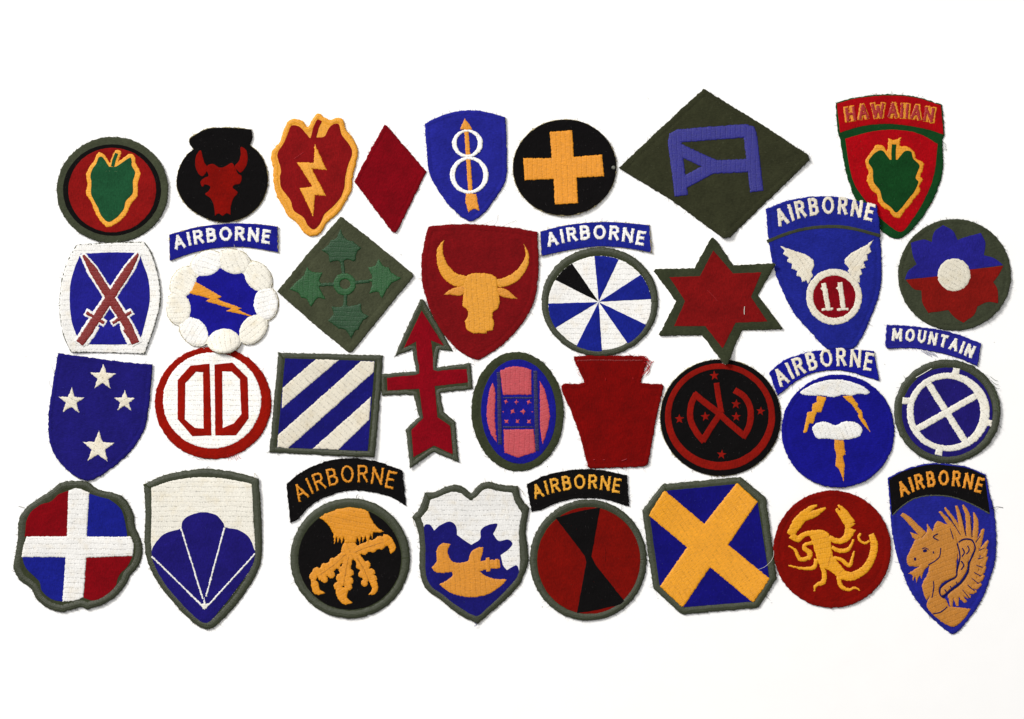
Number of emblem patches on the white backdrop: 33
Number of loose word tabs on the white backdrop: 6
